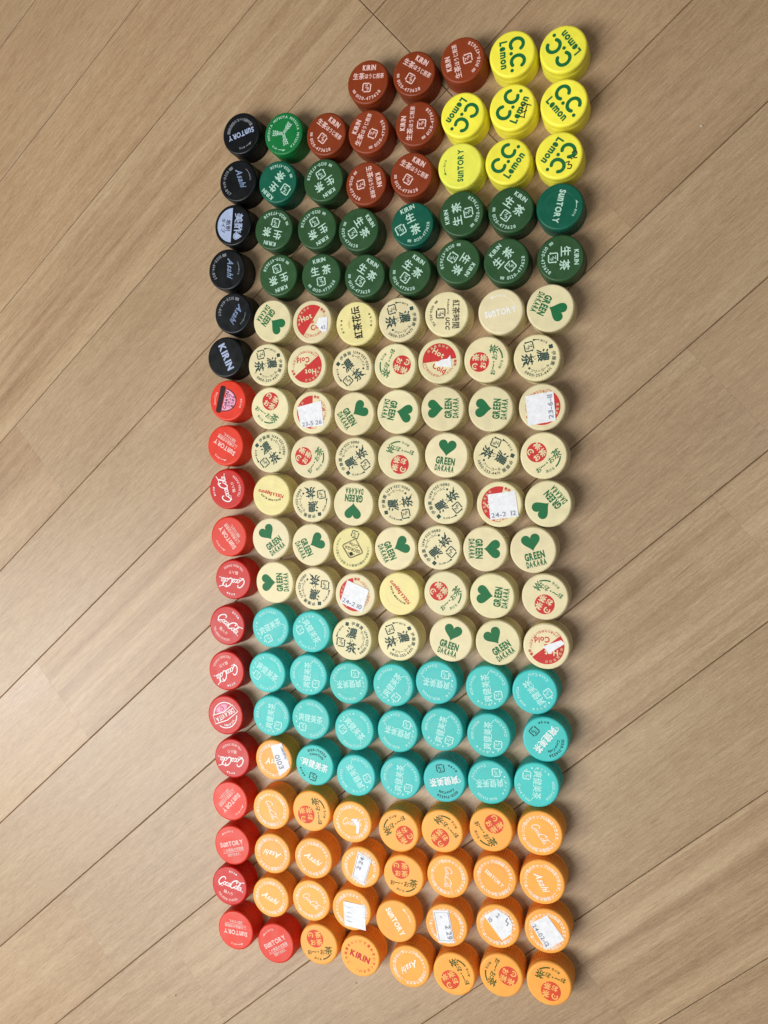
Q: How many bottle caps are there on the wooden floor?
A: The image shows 157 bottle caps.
